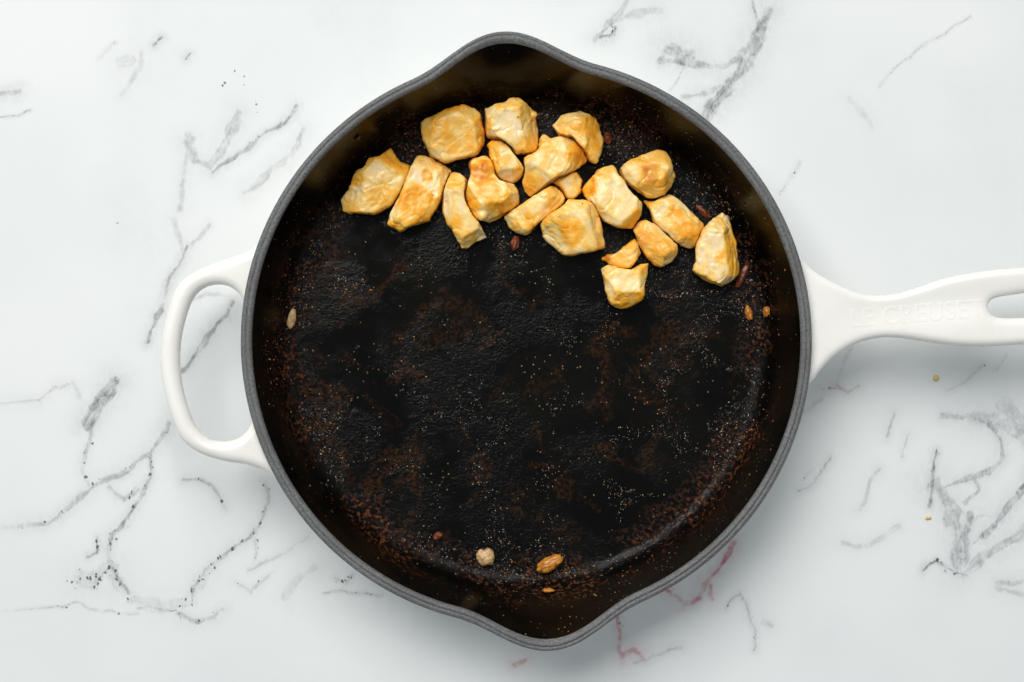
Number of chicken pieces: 19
